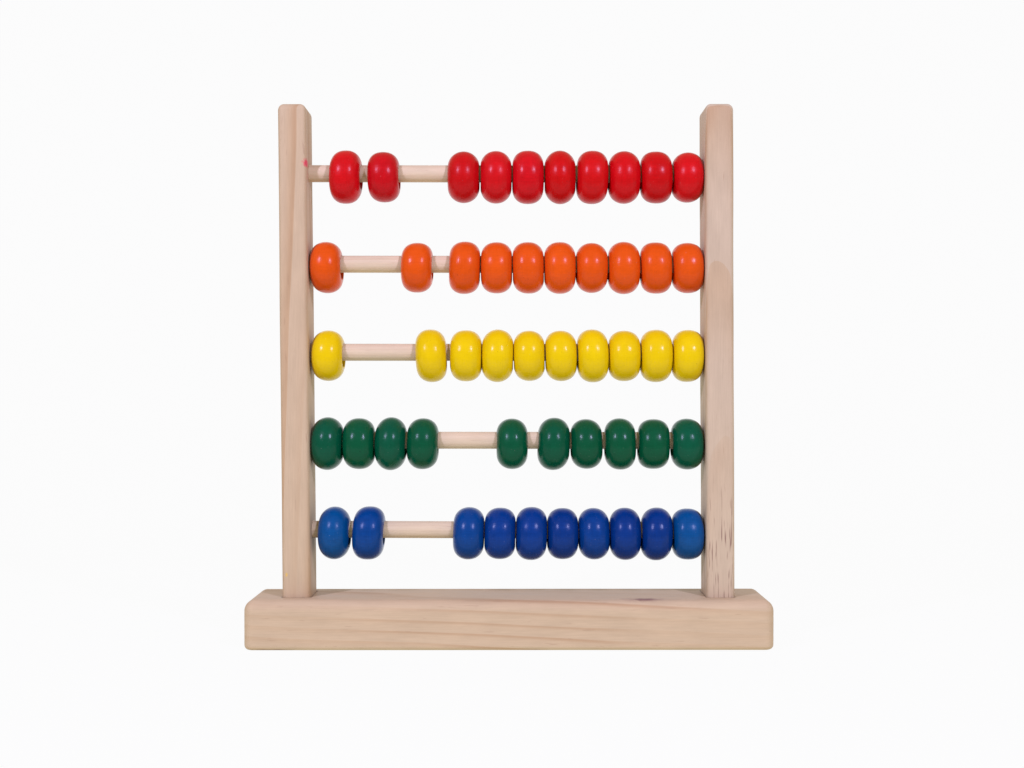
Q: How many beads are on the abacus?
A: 50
